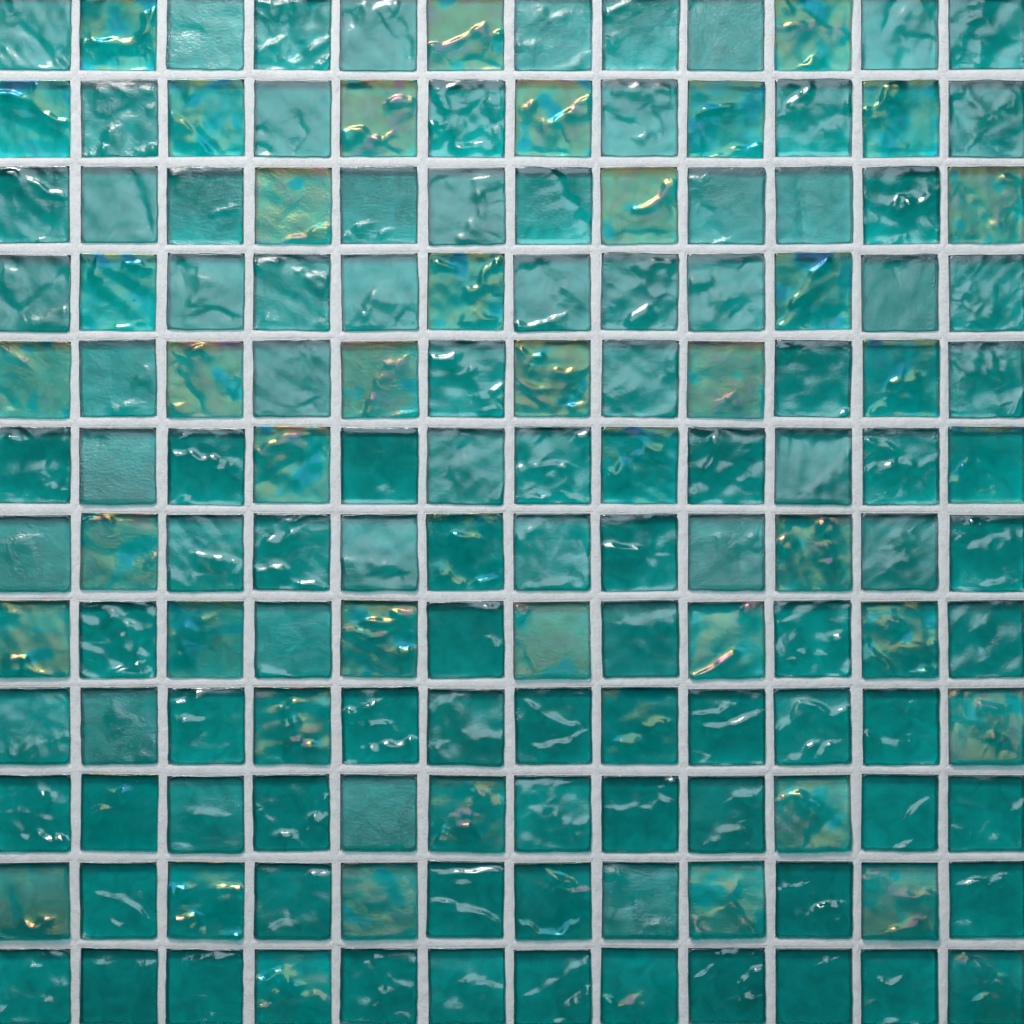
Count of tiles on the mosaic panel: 144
